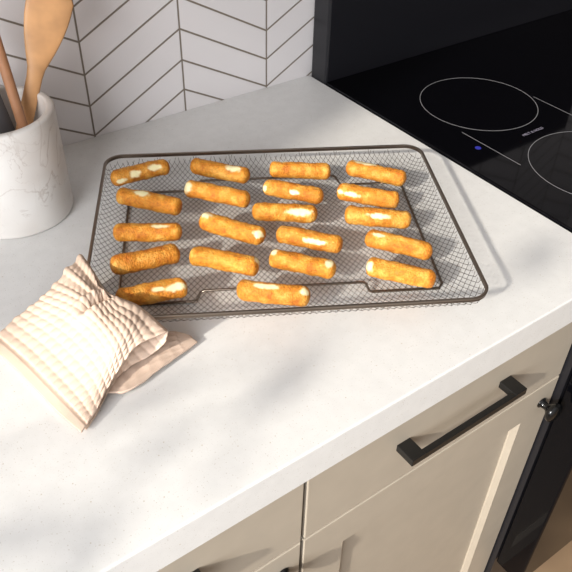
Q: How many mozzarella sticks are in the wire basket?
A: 20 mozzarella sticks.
